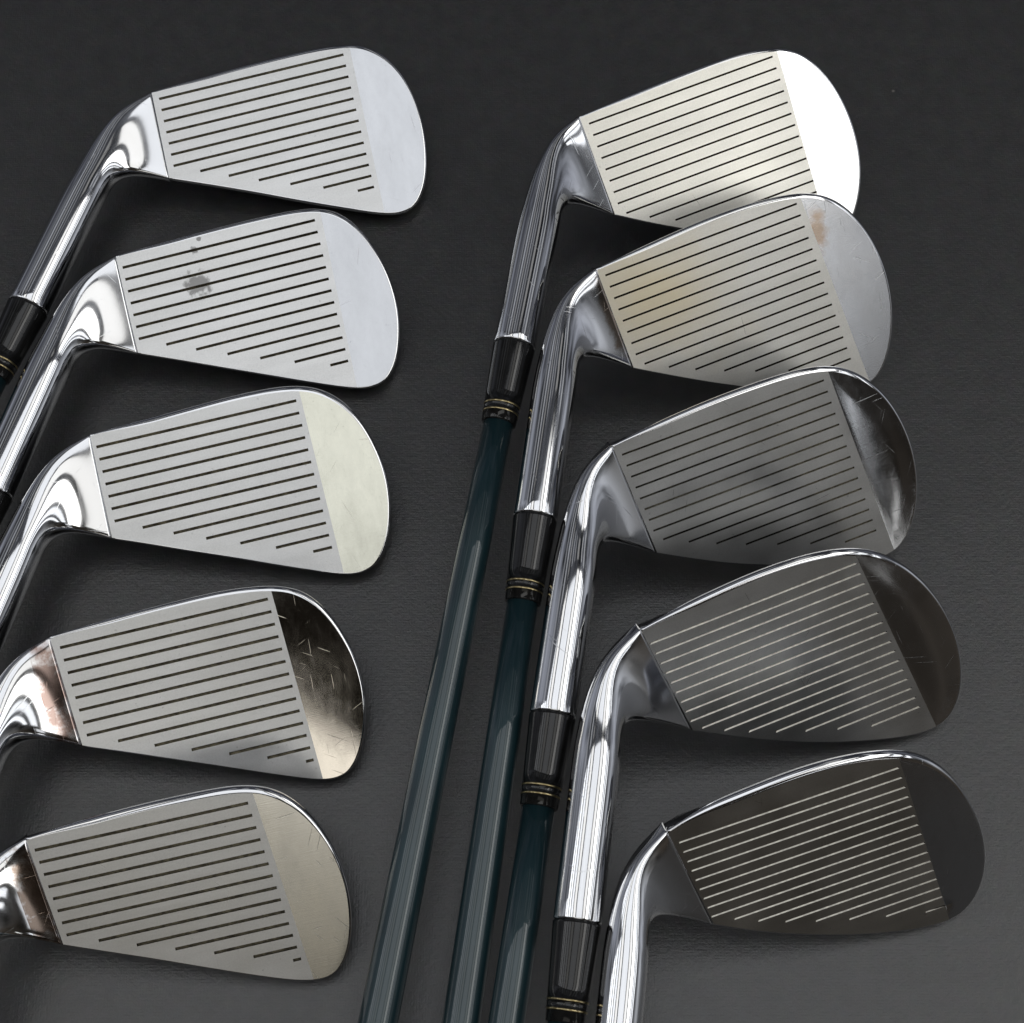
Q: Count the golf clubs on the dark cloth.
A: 10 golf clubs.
